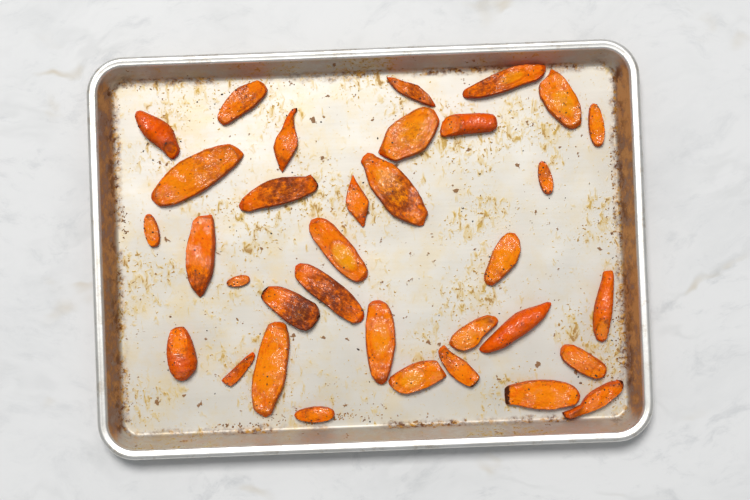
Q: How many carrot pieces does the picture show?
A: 34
